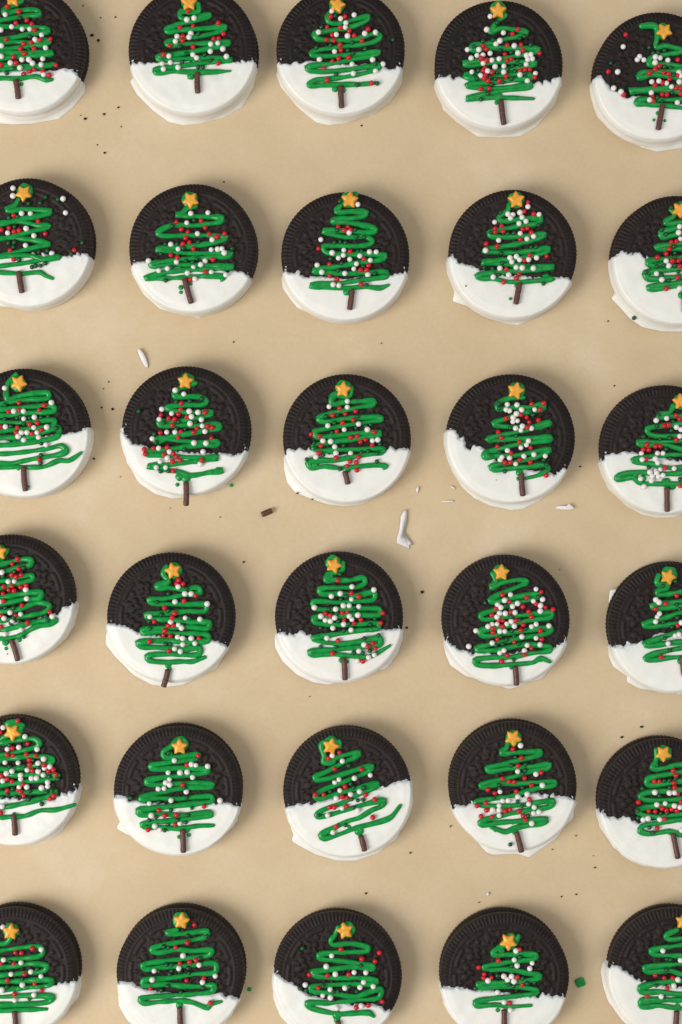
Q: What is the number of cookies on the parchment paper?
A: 30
